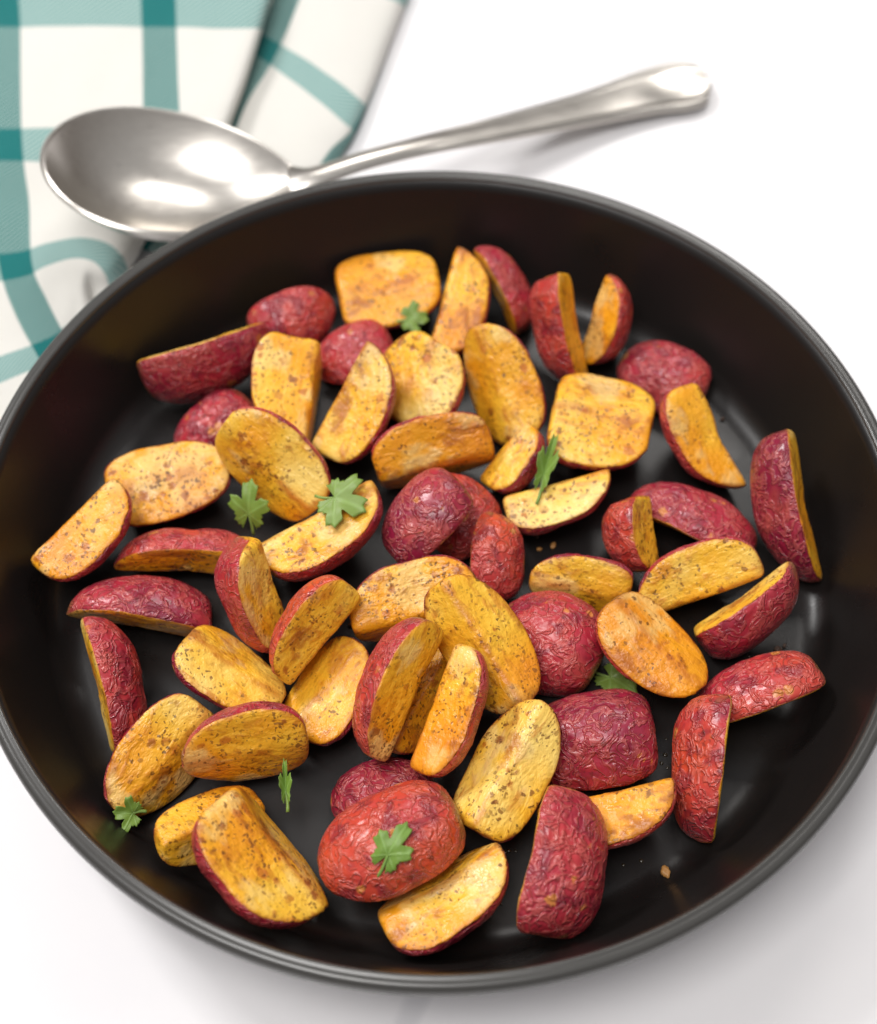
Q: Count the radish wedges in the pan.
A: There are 59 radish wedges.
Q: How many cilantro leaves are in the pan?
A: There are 8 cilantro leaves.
